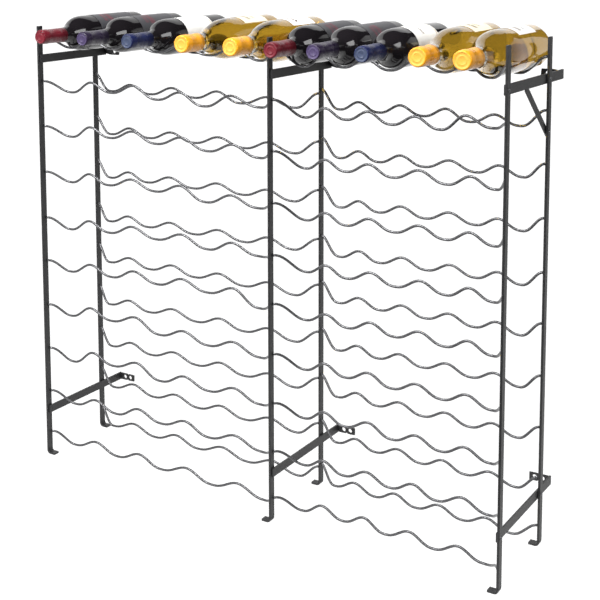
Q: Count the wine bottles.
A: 10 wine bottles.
